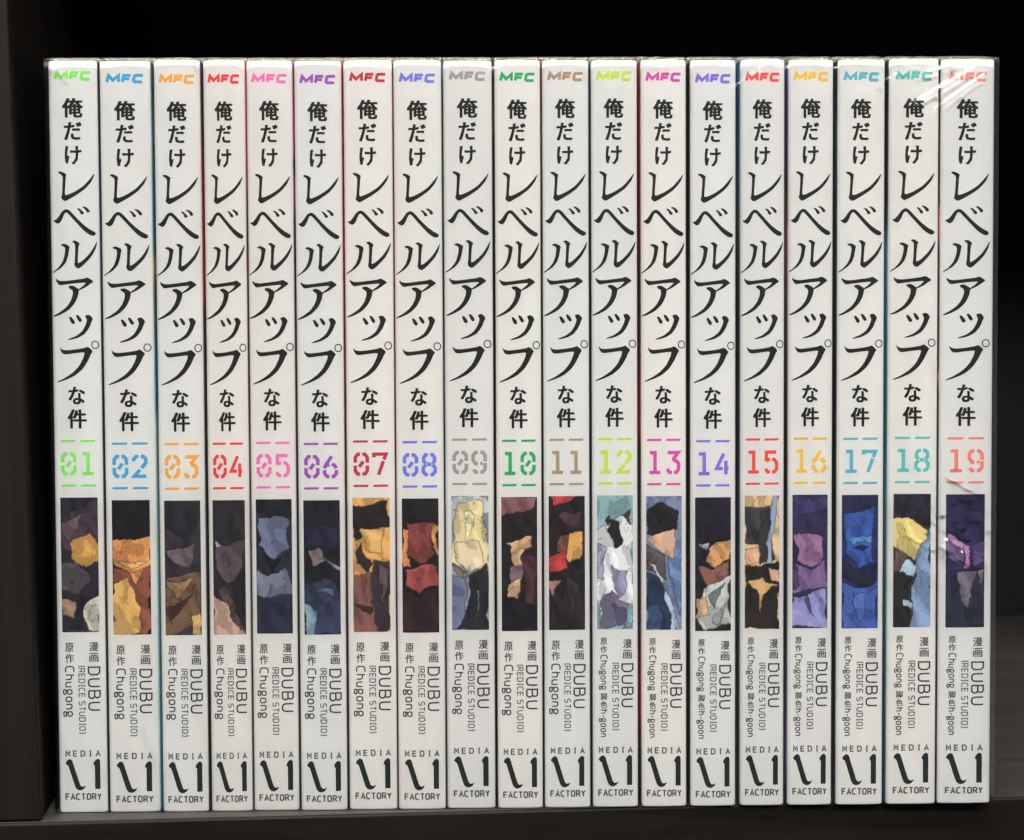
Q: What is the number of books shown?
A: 19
